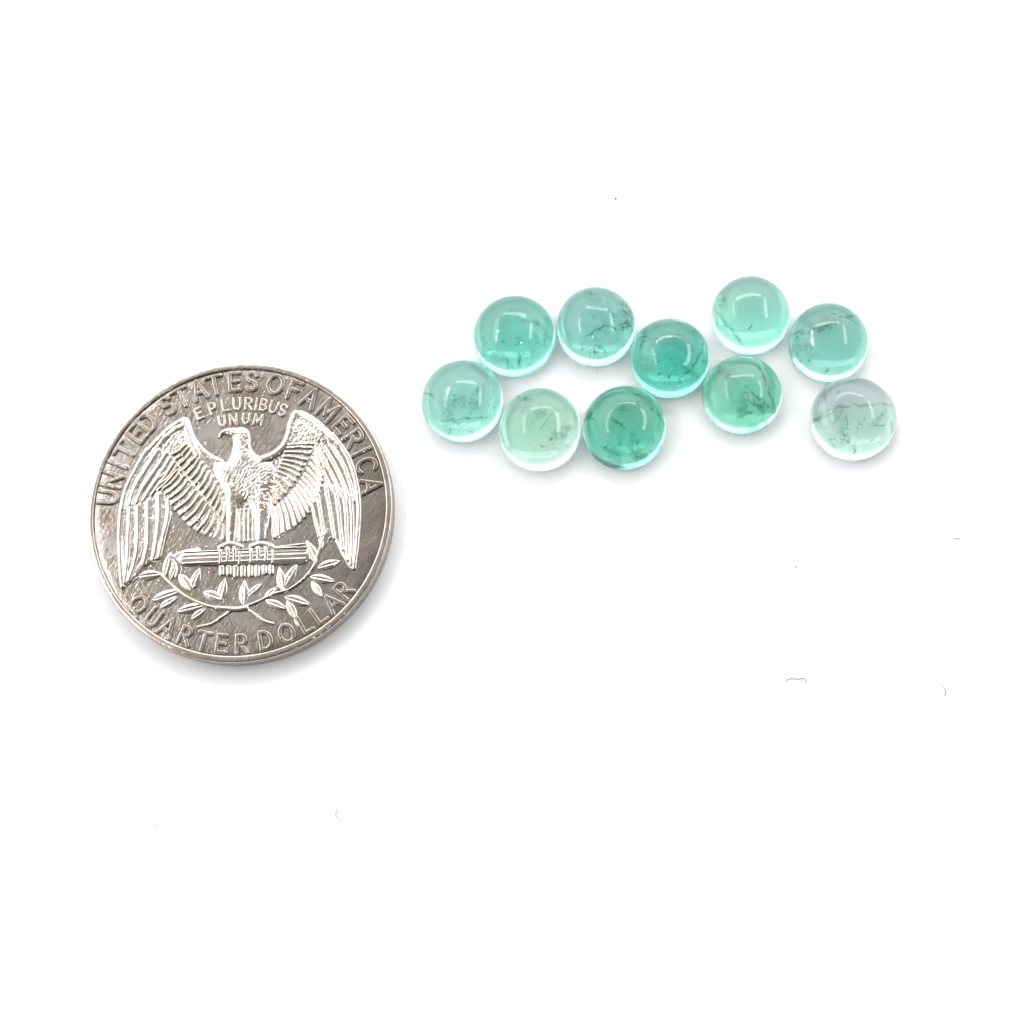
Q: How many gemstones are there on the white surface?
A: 10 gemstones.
